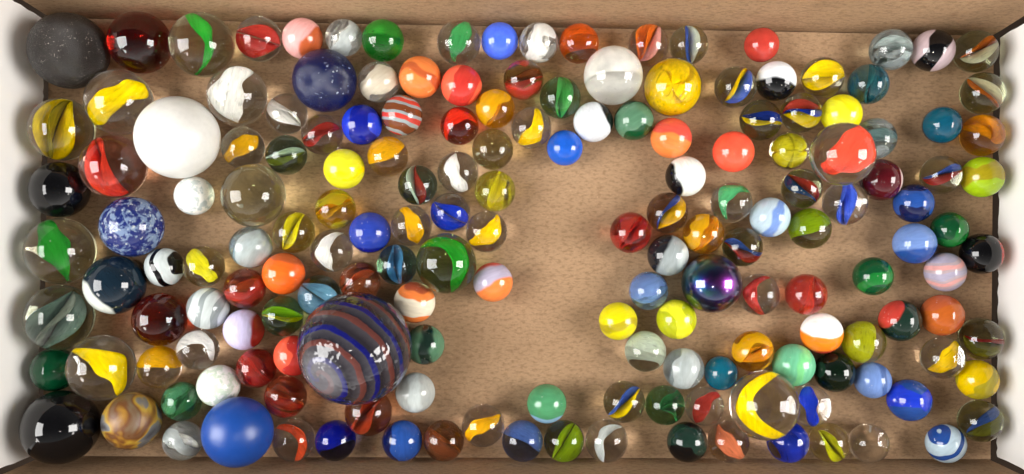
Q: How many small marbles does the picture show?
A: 144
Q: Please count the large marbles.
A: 27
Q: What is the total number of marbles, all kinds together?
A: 171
